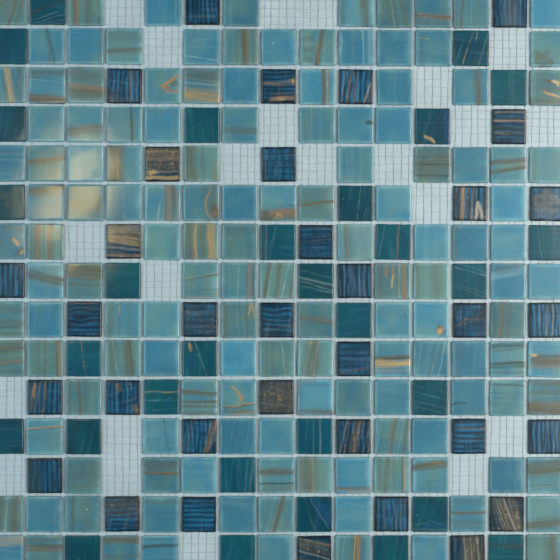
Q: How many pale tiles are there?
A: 139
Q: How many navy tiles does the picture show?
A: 34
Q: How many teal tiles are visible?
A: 30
